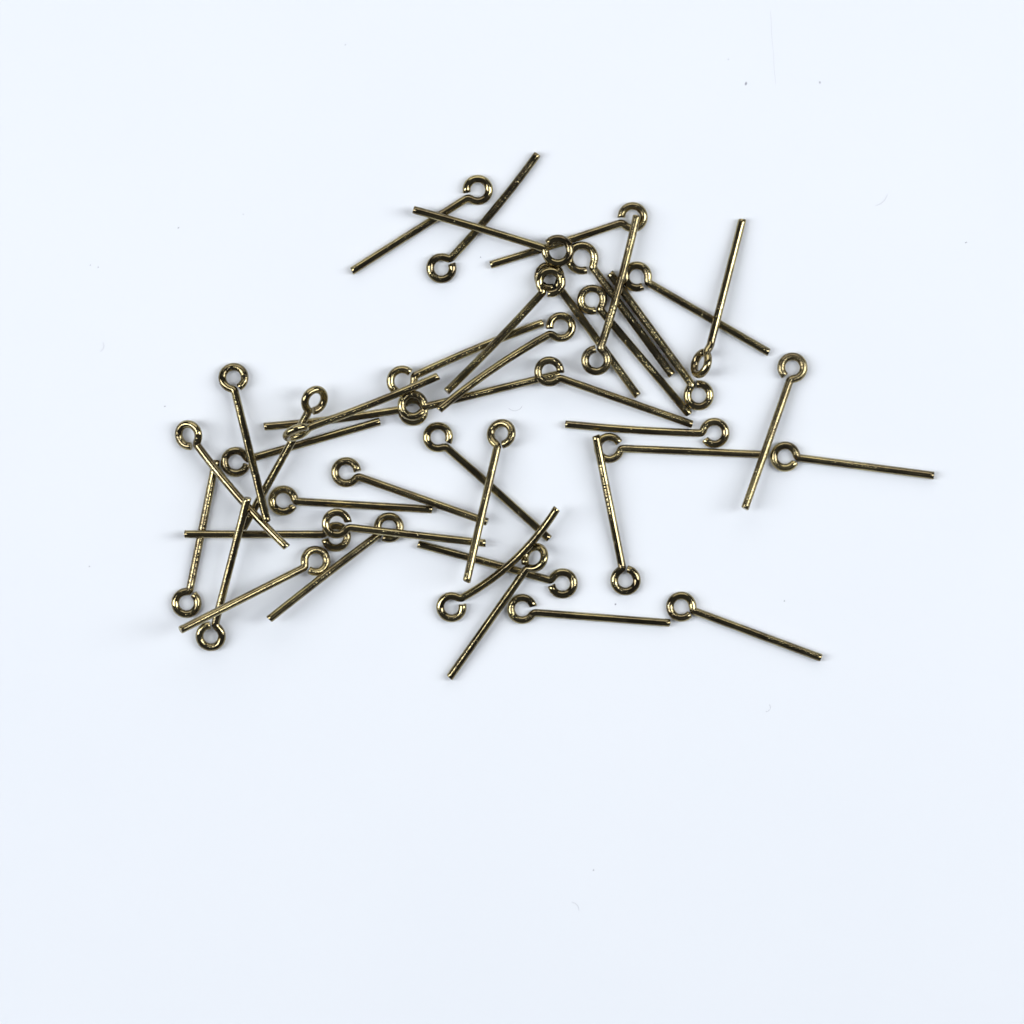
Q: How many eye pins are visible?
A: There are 42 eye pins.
